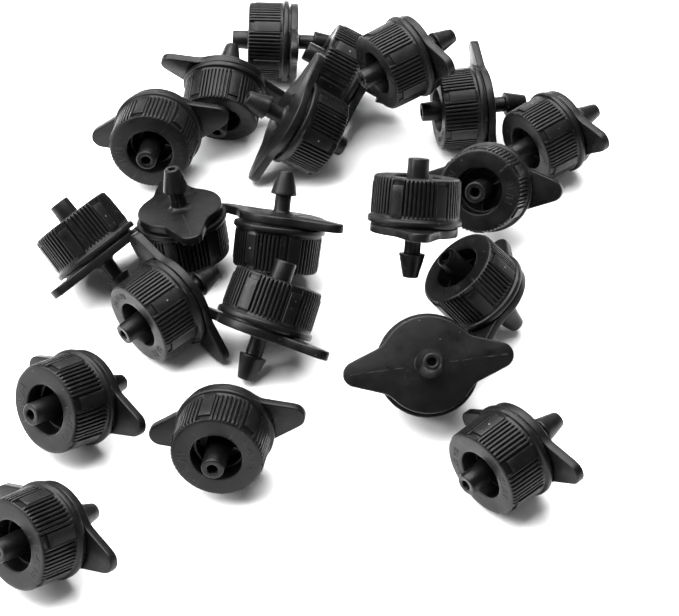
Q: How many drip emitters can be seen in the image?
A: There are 21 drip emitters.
